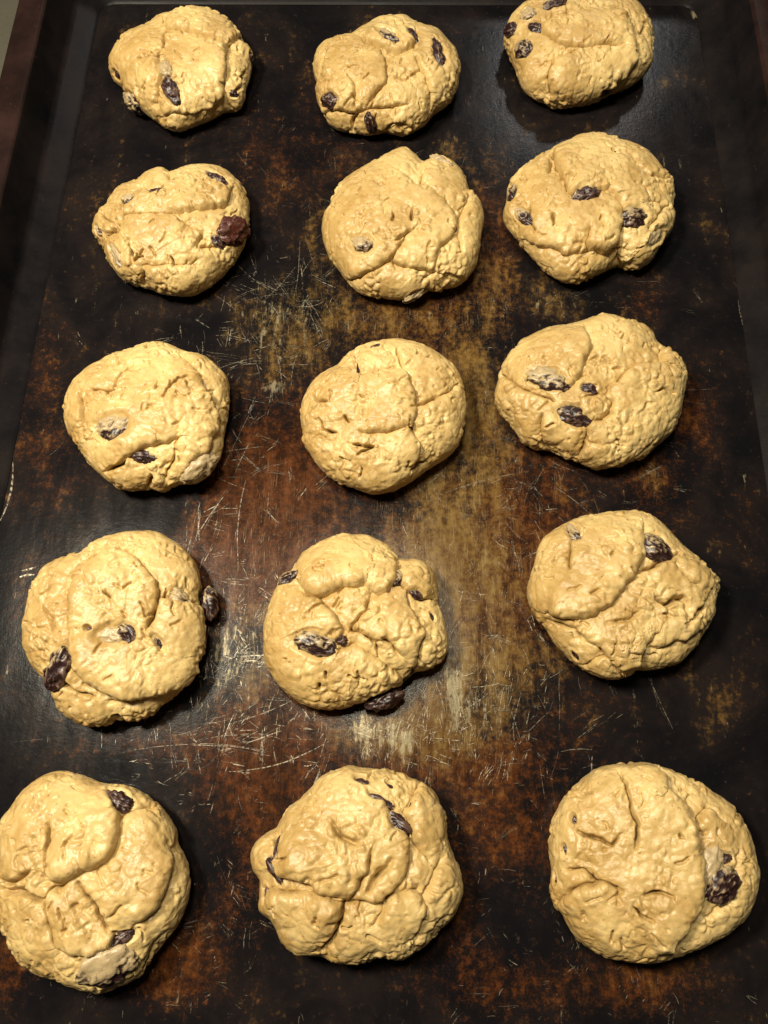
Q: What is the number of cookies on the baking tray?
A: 15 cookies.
